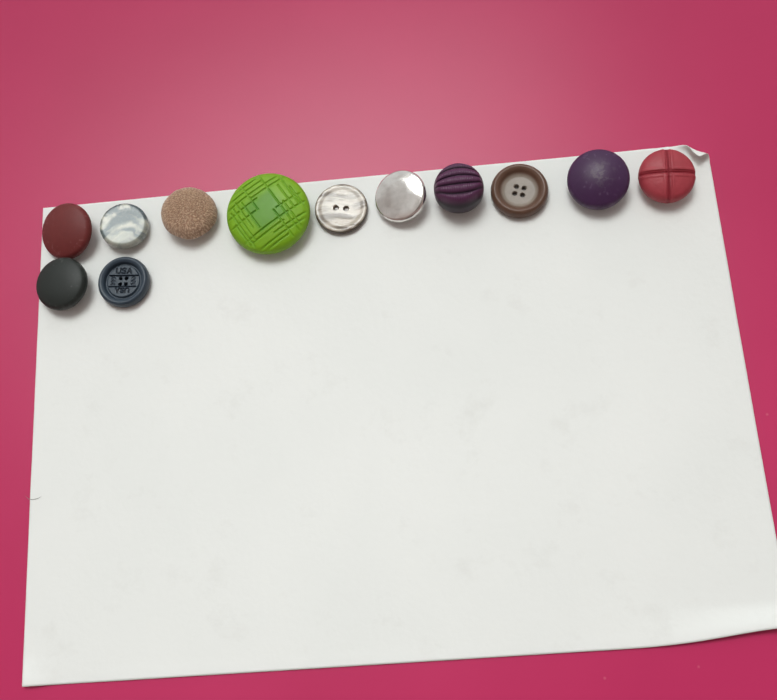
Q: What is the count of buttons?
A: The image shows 12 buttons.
